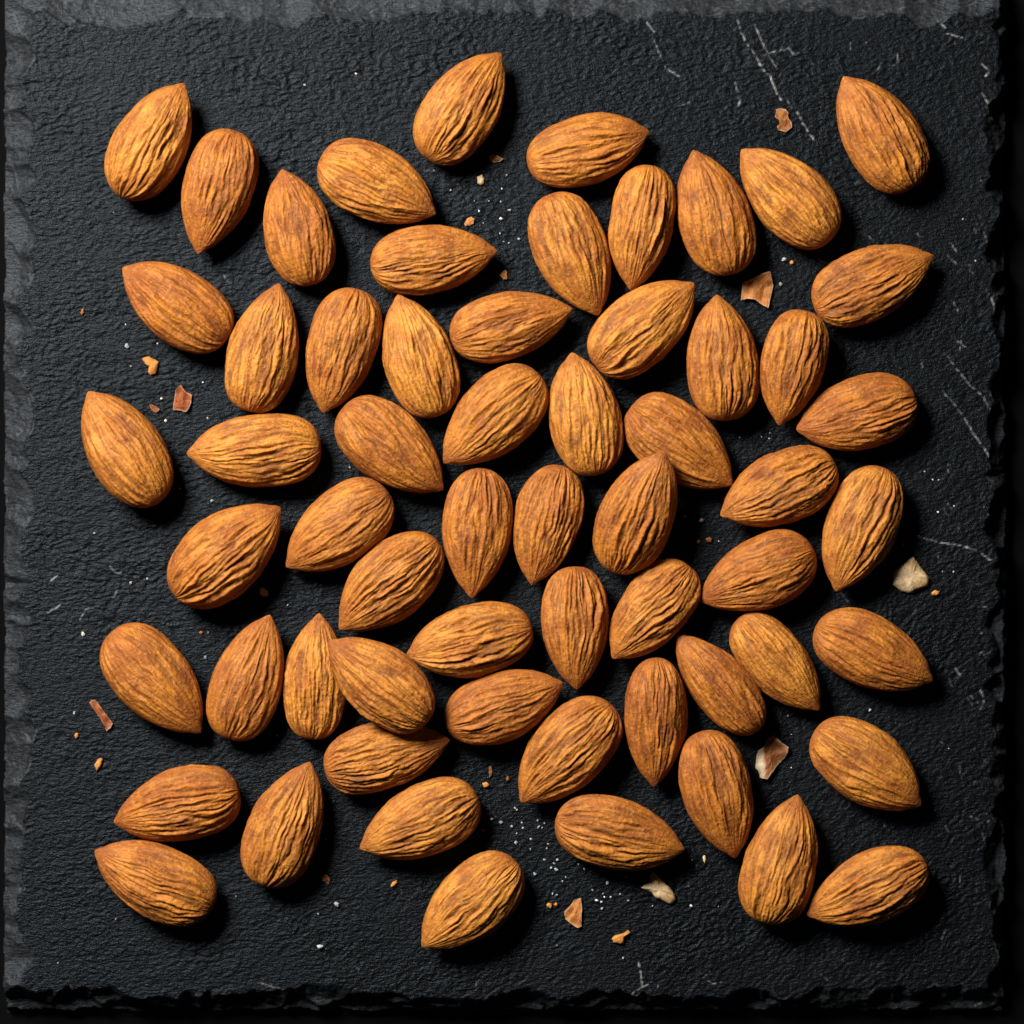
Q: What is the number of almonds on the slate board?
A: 61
